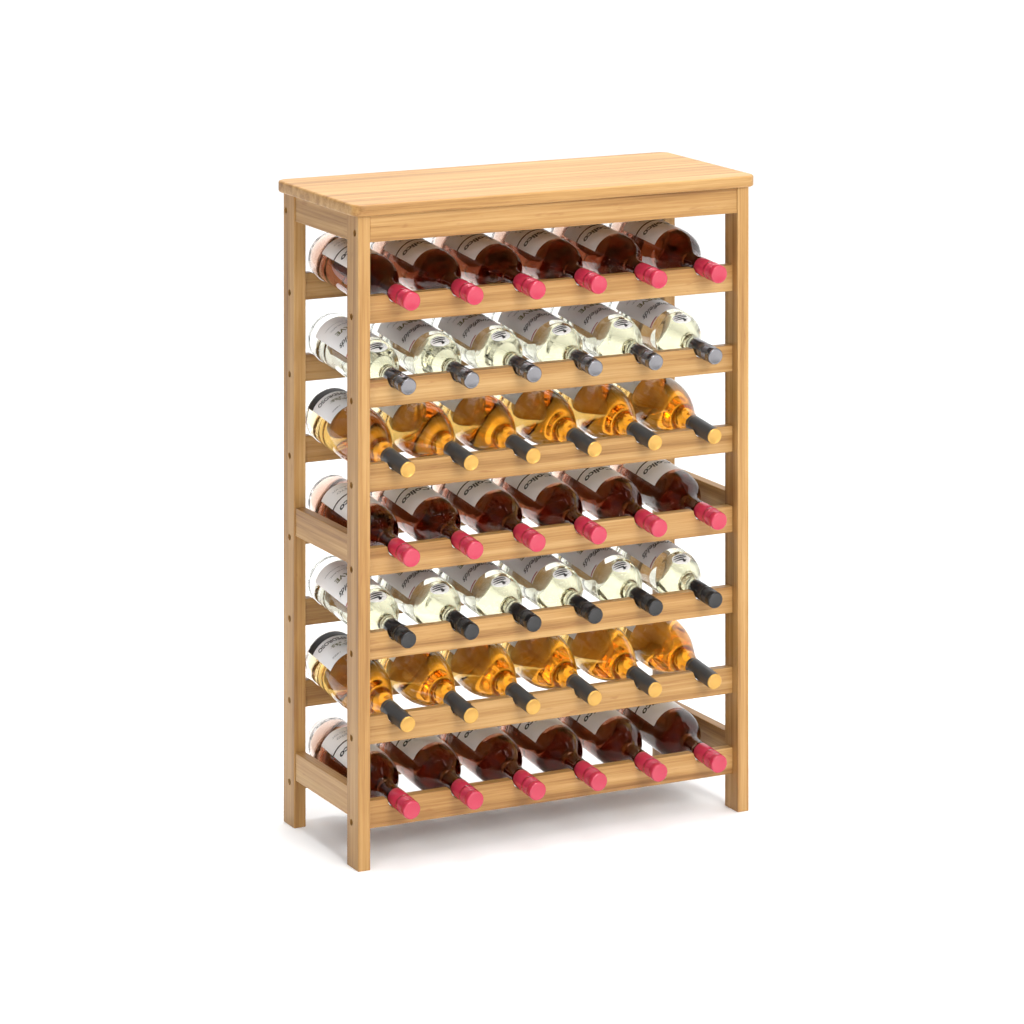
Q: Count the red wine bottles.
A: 18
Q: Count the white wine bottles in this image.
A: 12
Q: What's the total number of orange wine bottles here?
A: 12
